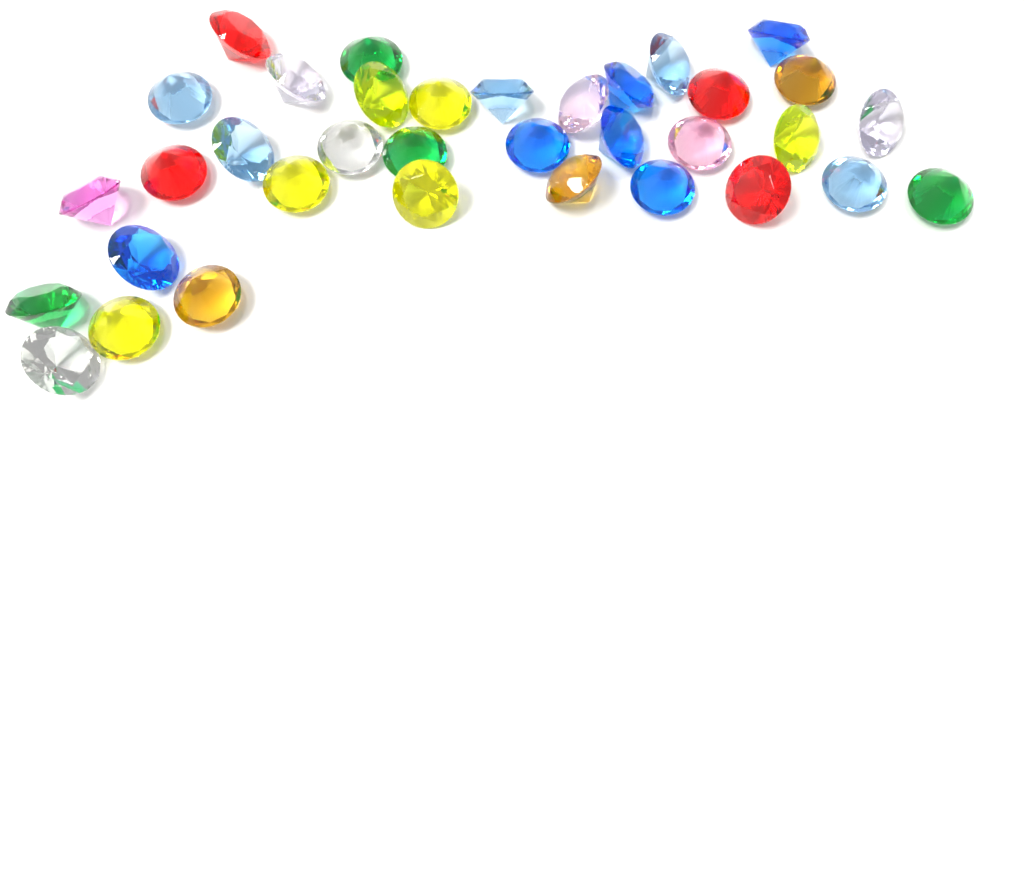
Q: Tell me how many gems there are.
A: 35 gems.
